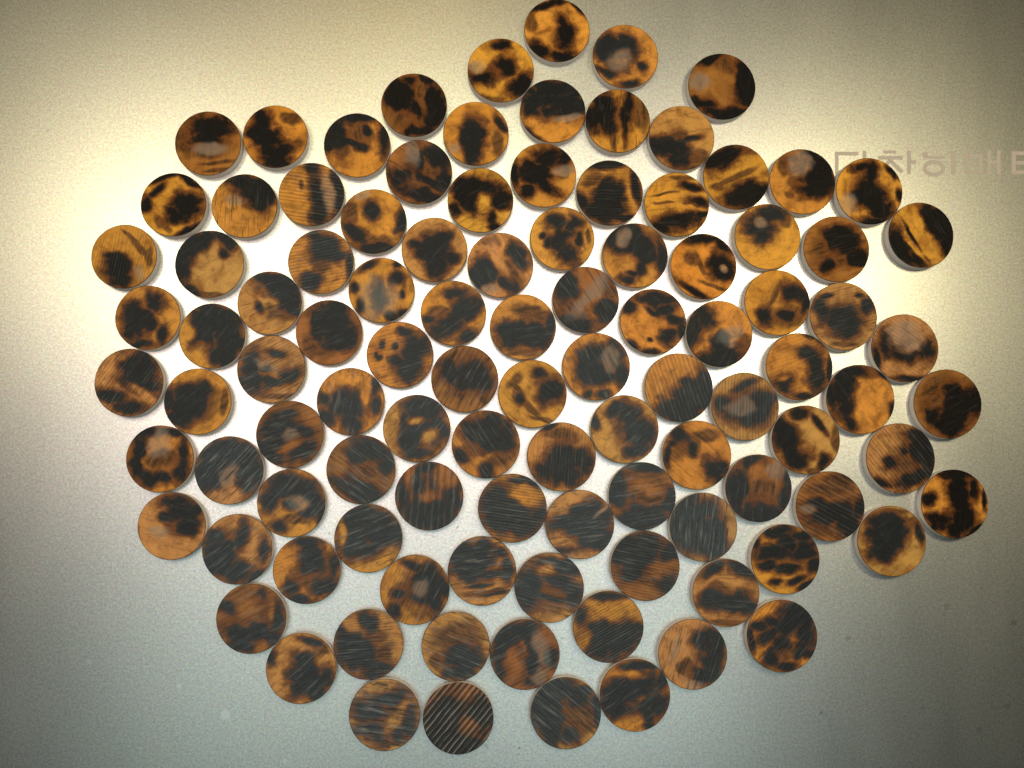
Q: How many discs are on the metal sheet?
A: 104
